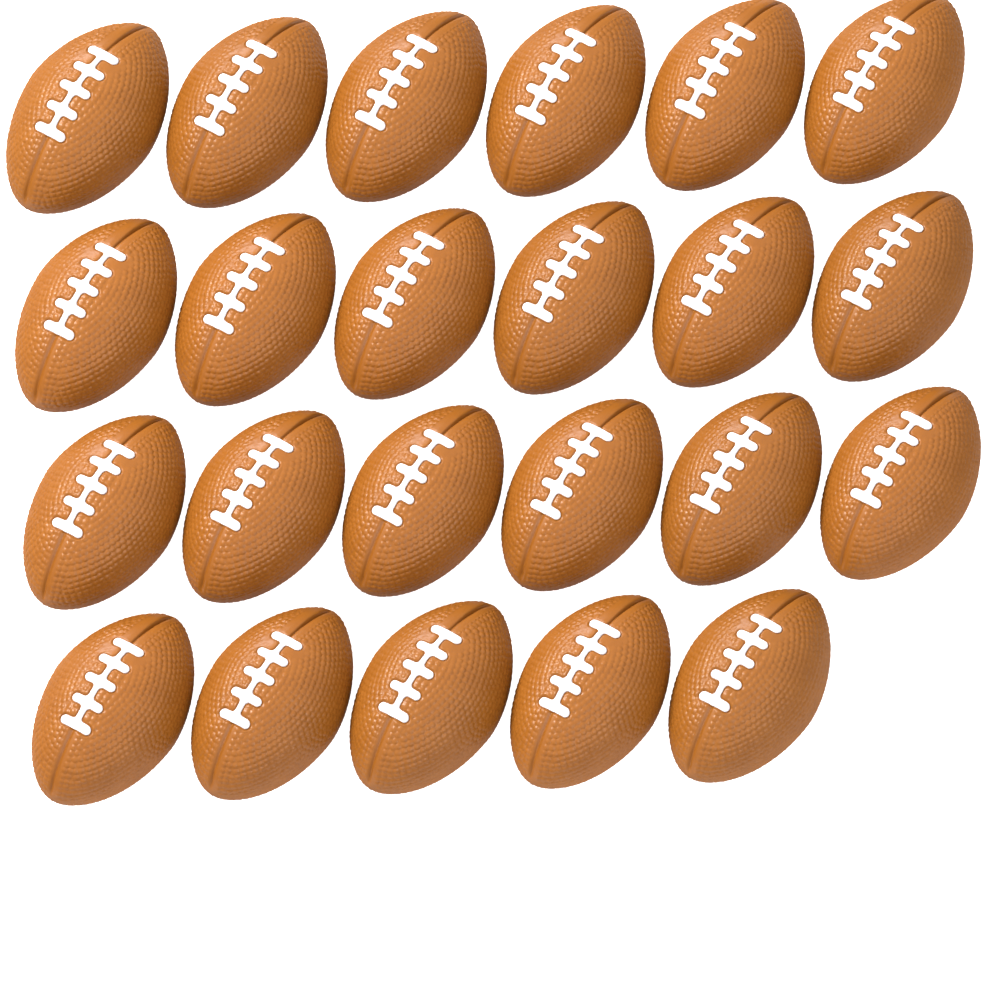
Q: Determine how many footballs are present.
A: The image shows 23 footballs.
